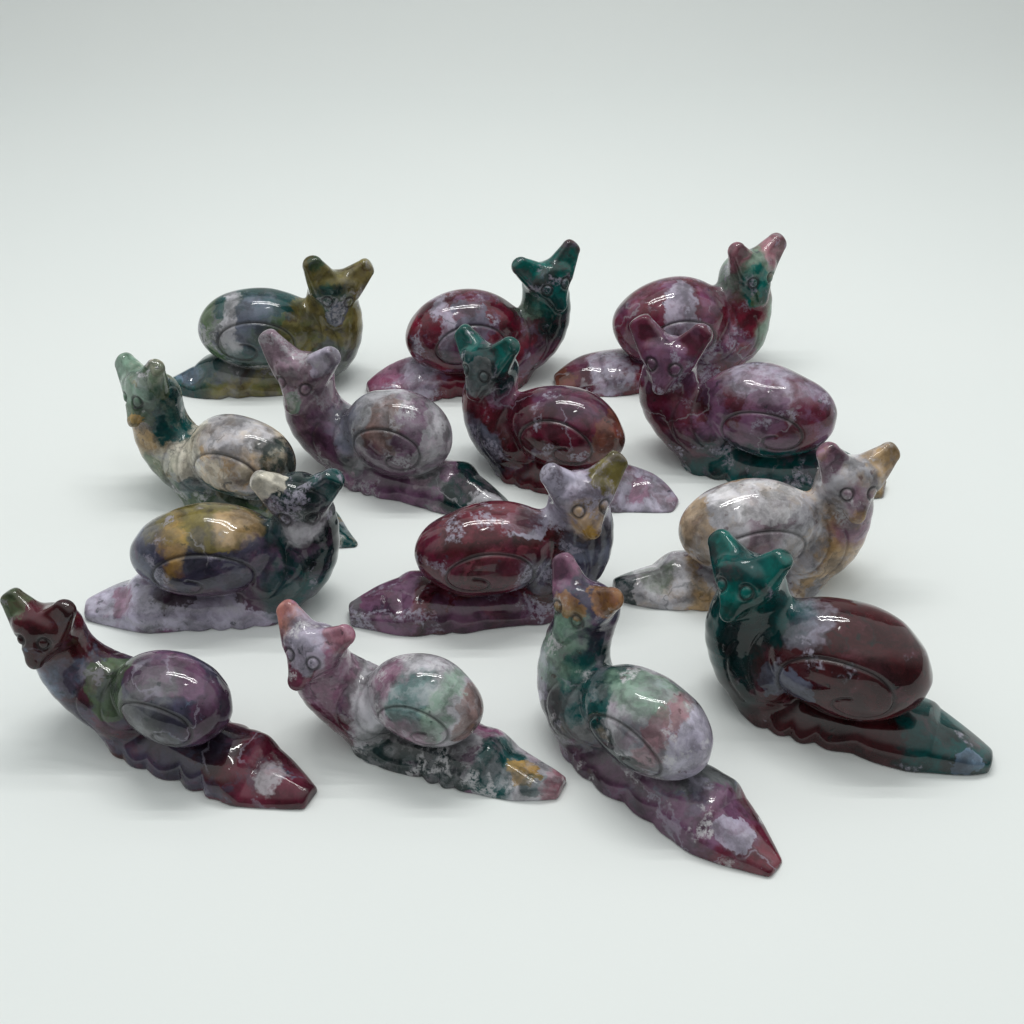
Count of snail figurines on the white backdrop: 14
